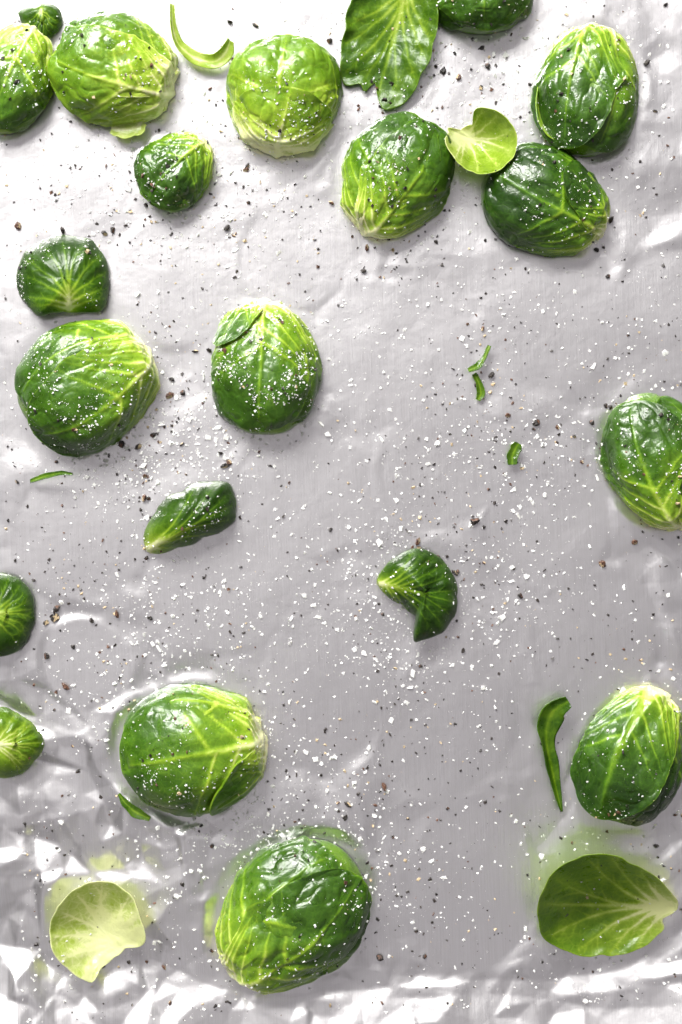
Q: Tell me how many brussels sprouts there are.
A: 14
